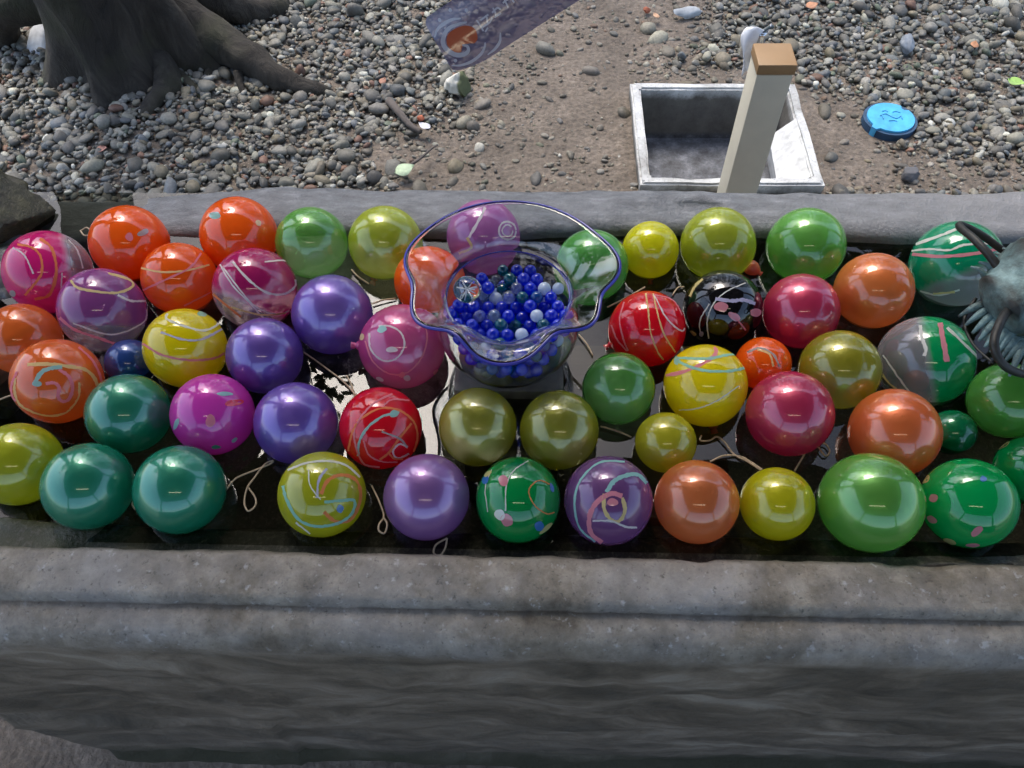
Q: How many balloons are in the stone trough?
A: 54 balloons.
